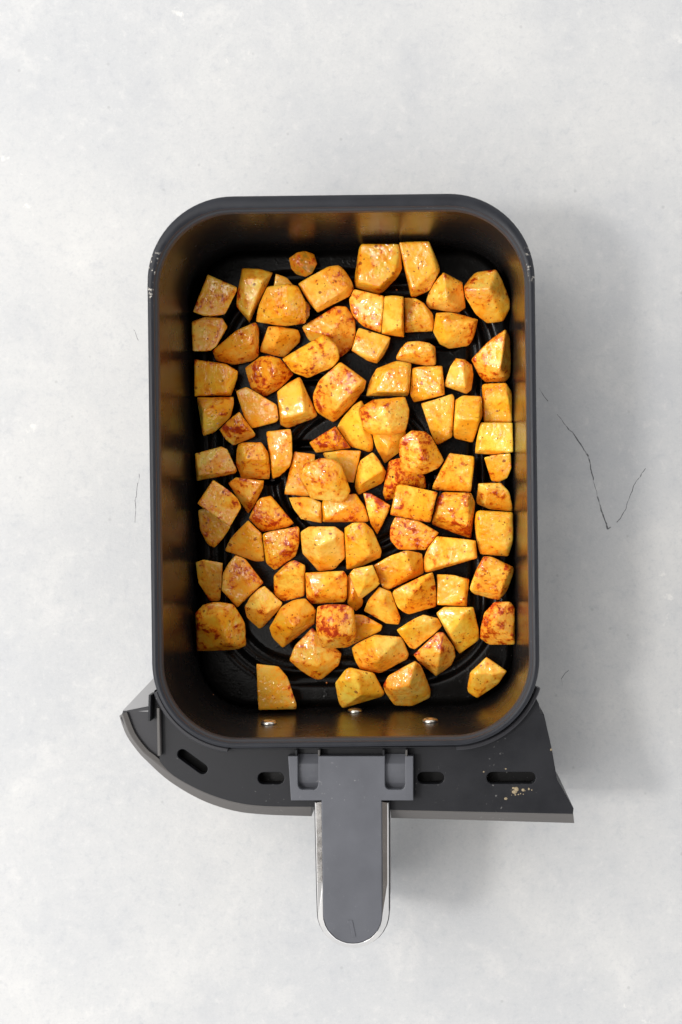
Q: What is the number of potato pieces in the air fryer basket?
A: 94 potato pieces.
